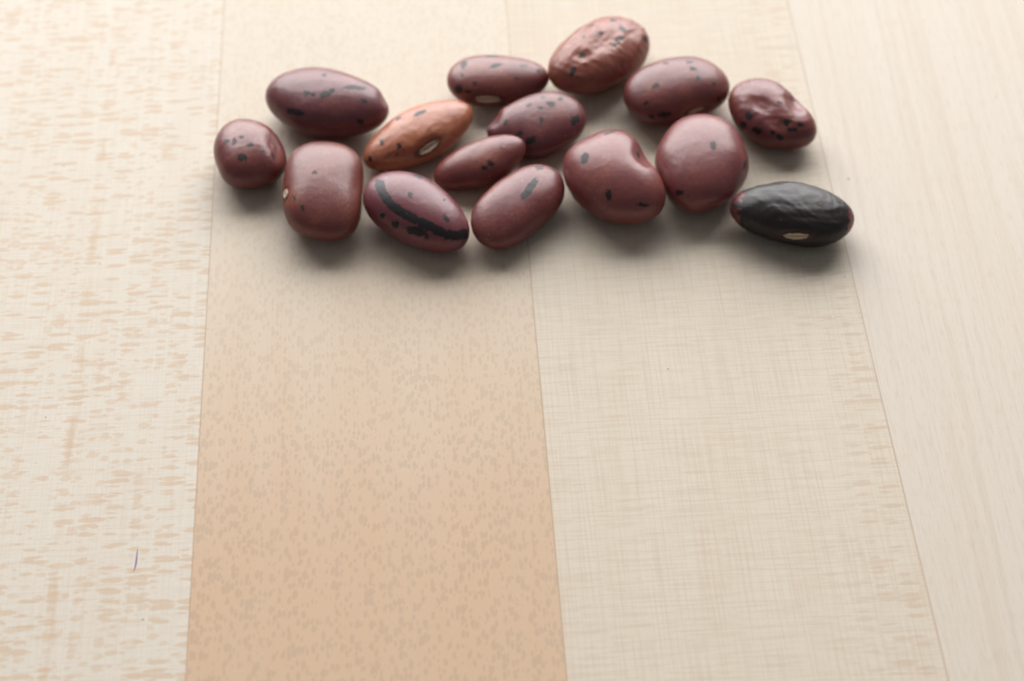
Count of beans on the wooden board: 15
